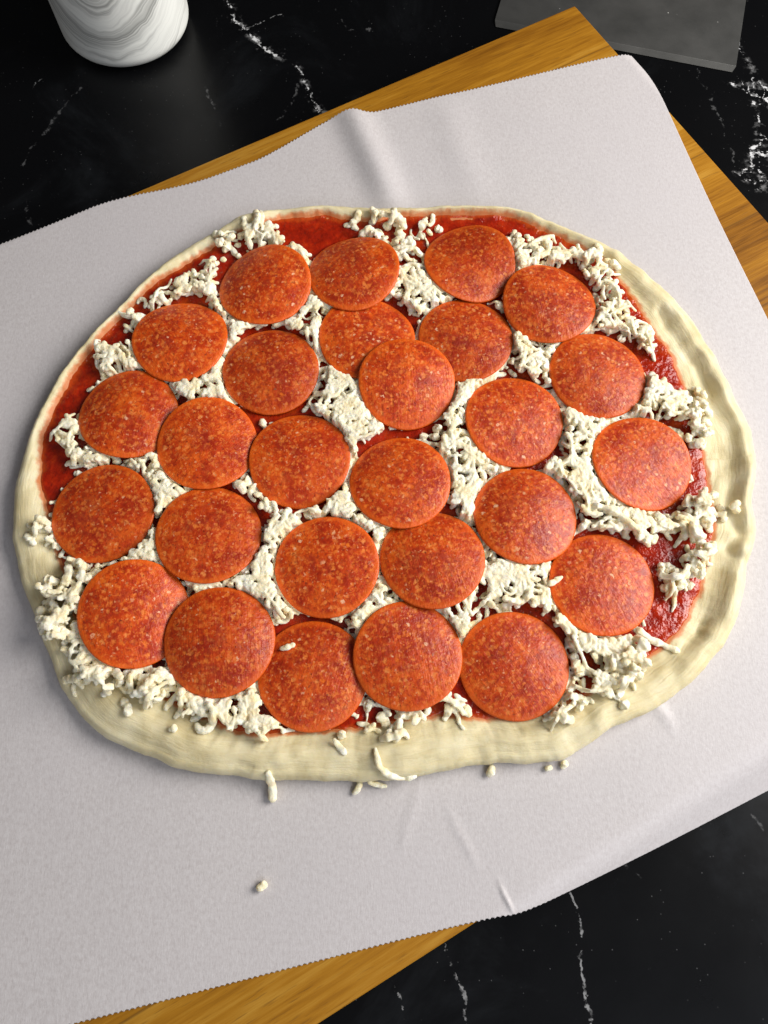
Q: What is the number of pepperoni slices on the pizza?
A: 27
